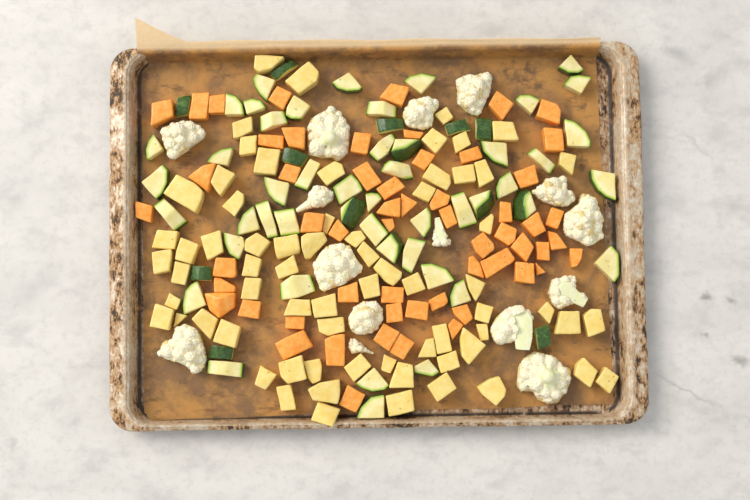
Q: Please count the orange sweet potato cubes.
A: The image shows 57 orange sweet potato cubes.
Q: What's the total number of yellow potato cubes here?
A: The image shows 68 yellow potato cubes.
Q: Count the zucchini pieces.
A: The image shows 57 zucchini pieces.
